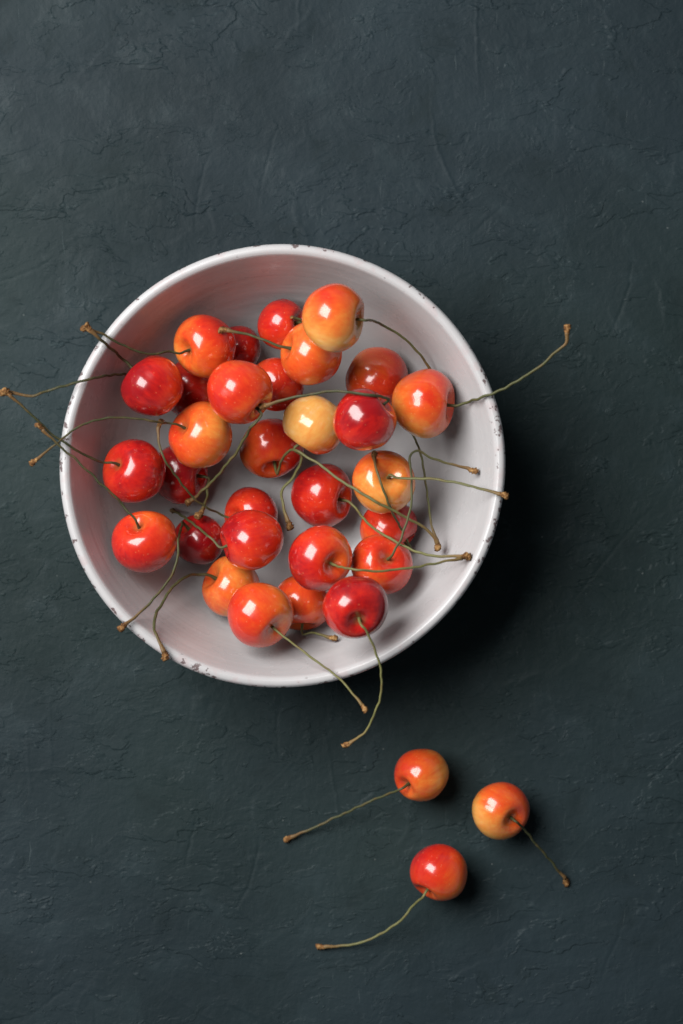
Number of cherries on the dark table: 33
